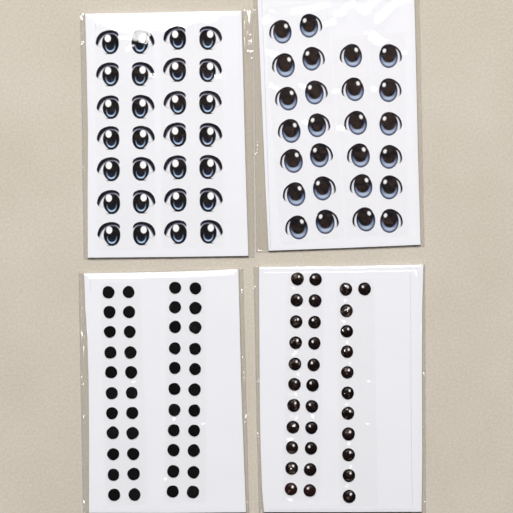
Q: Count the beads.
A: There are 34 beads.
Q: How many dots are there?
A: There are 44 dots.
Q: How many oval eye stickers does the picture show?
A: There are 28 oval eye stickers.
